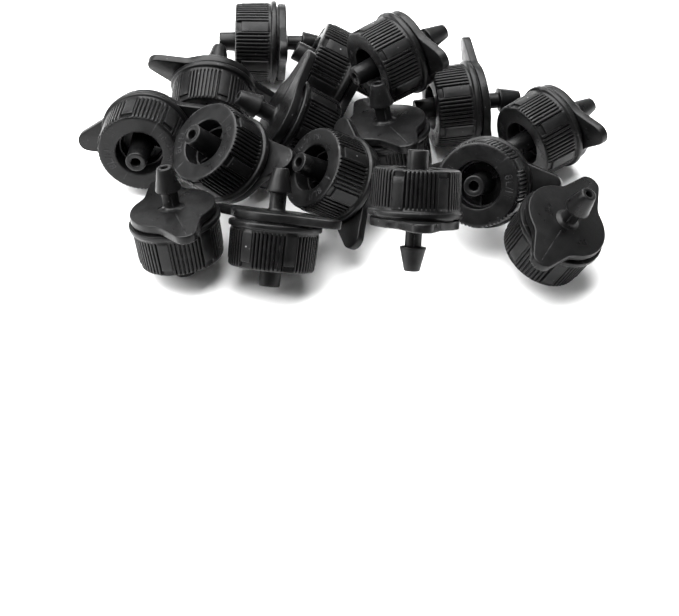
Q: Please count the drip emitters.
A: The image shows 16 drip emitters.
